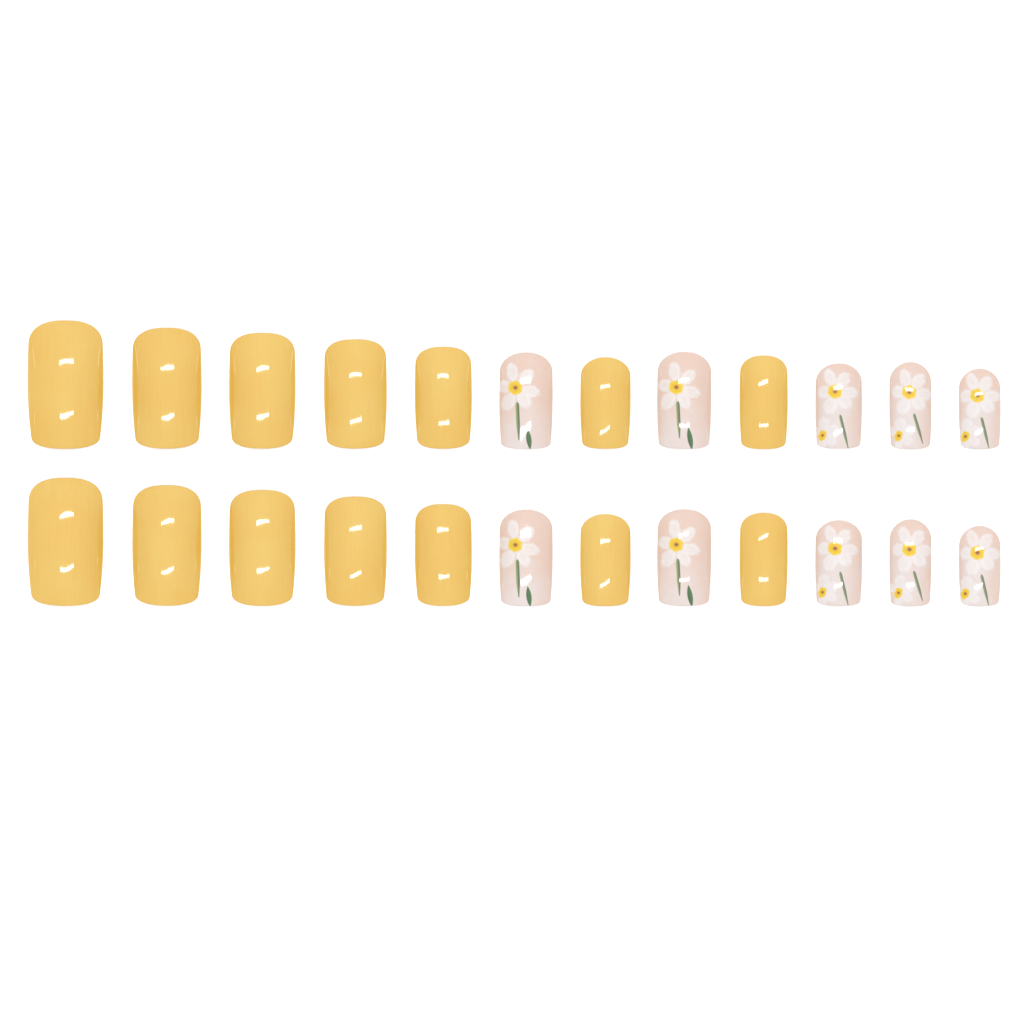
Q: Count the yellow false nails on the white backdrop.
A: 14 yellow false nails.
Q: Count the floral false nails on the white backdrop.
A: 10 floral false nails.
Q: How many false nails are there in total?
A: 24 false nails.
